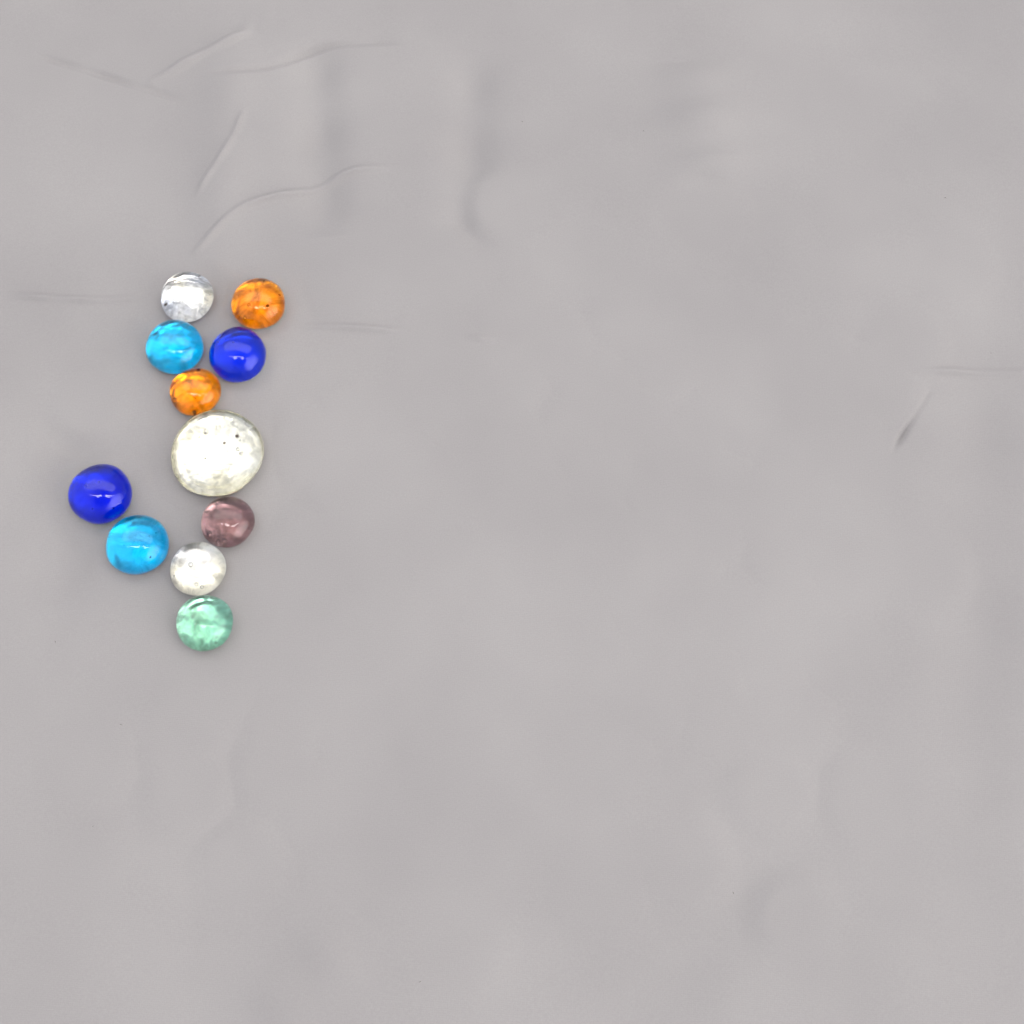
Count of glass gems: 11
